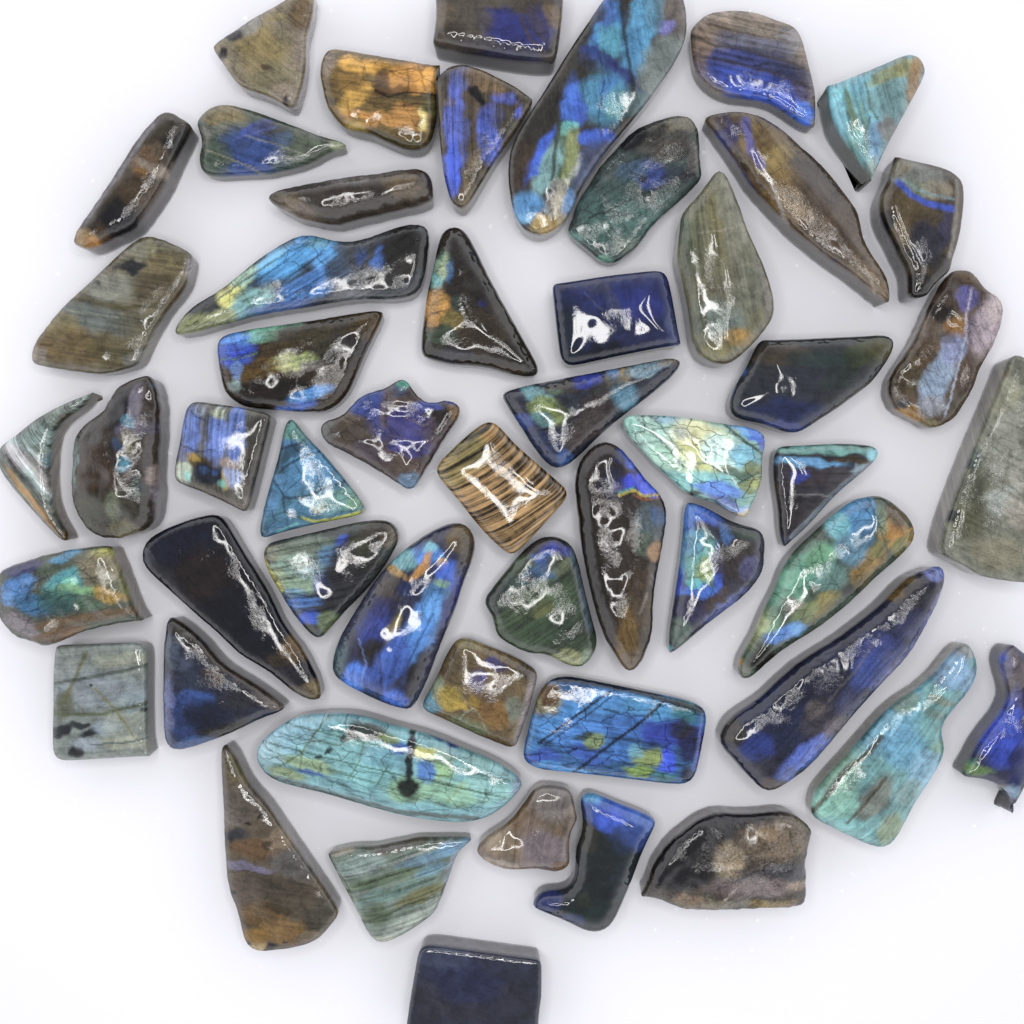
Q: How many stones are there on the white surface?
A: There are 53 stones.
